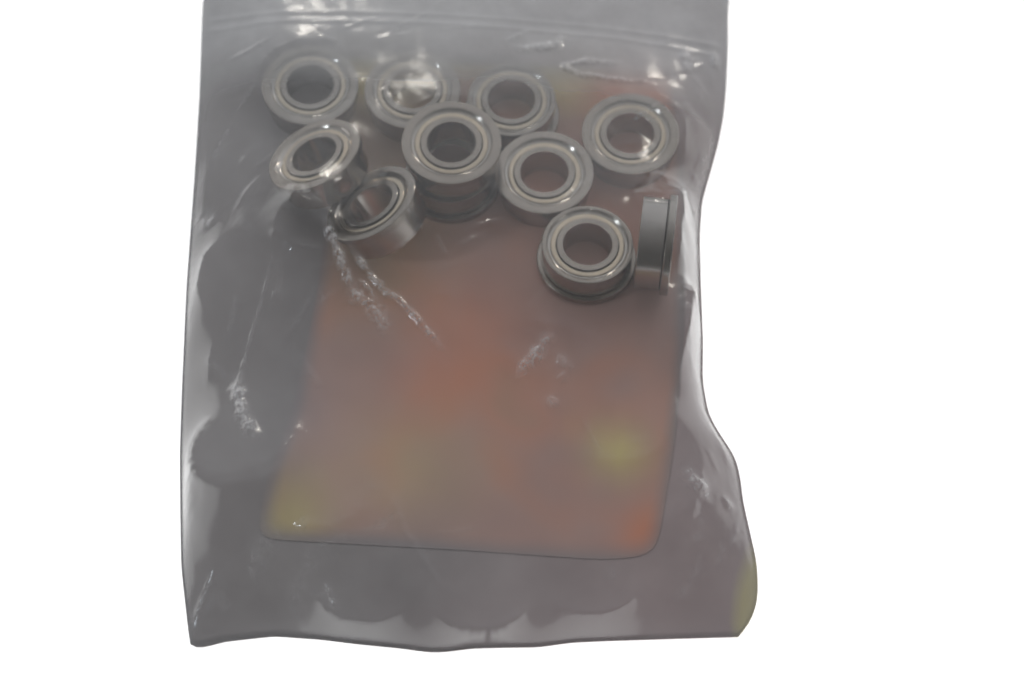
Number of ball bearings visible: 11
